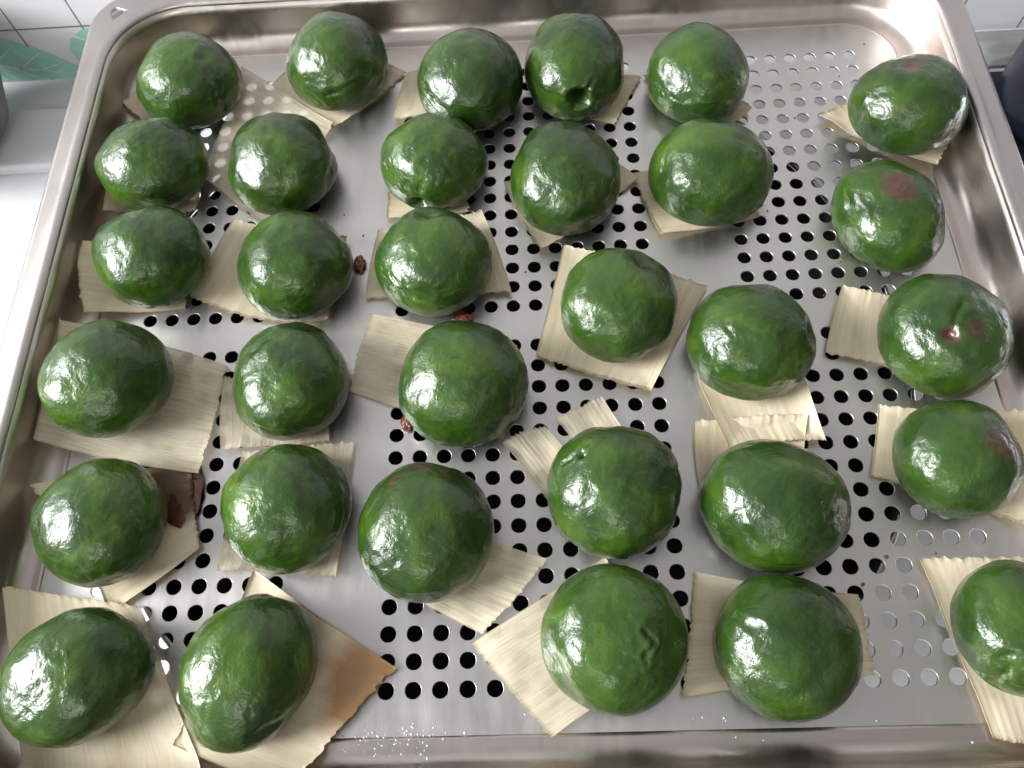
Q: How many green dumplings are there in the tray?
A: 32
